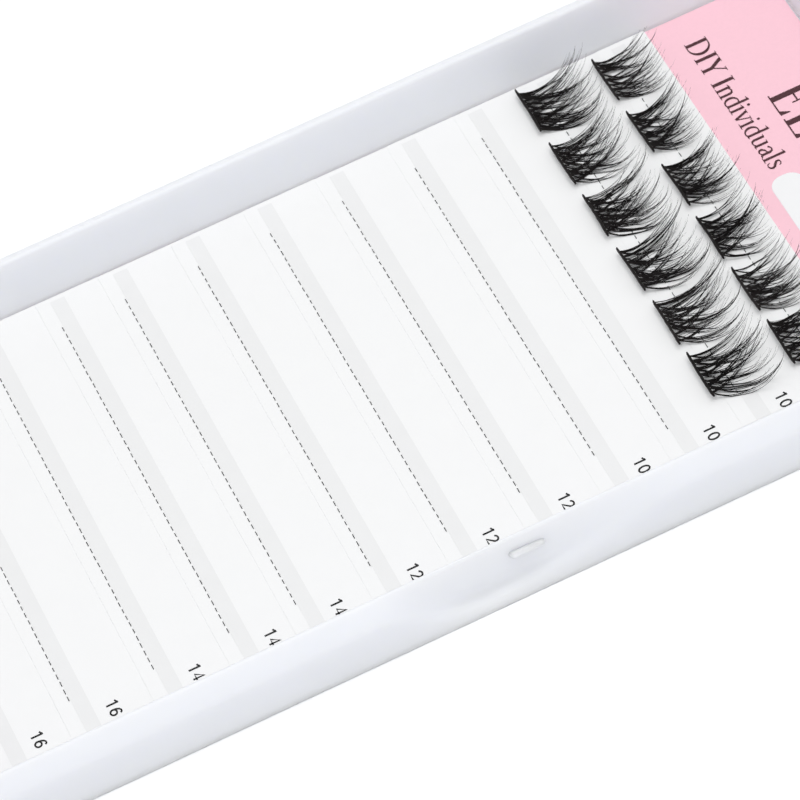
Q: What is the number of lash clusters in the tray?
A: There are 12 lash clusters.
